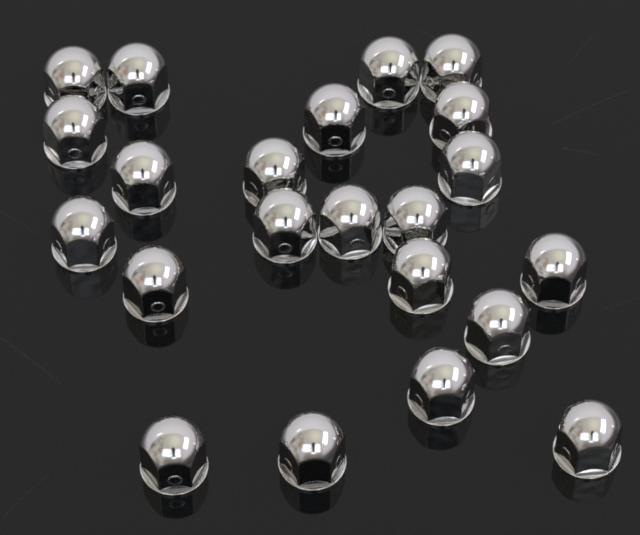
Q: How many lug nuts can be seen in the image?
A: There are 22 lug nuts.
